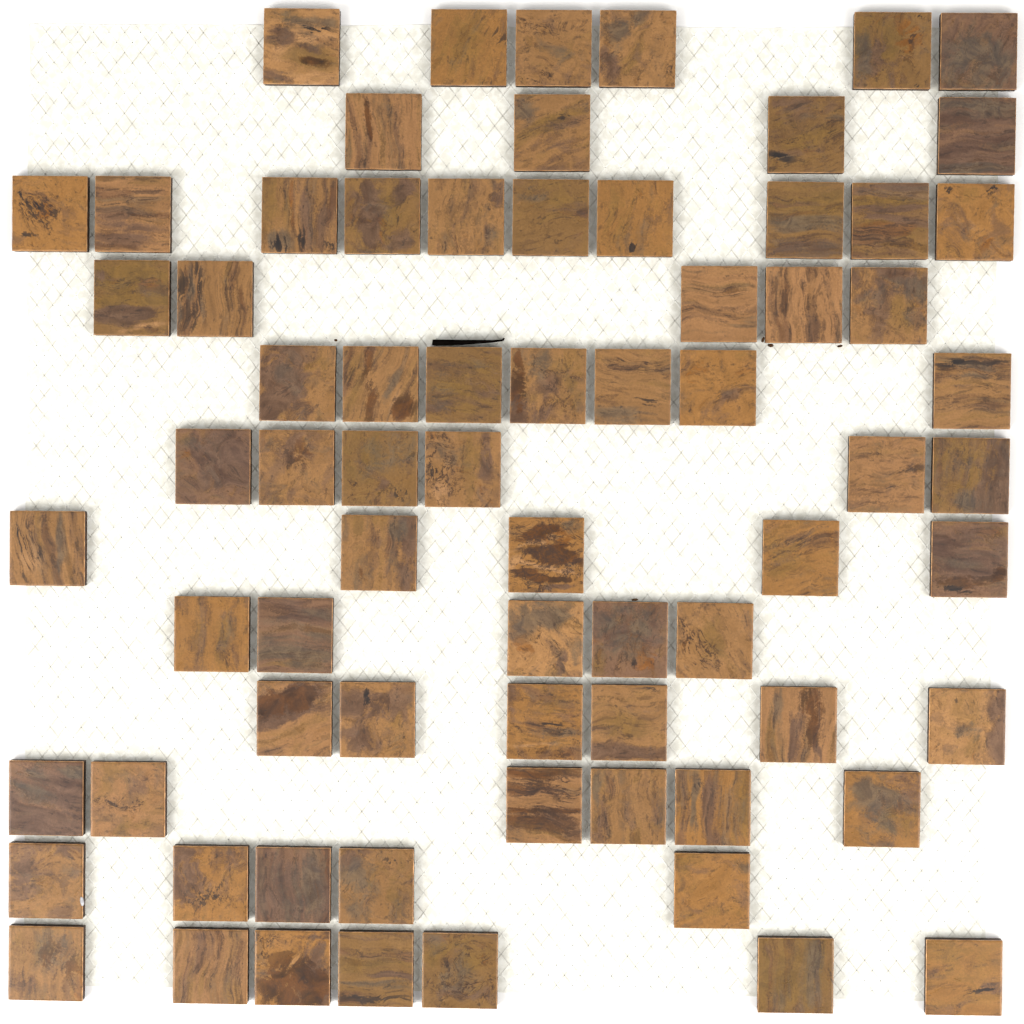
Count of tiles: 72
